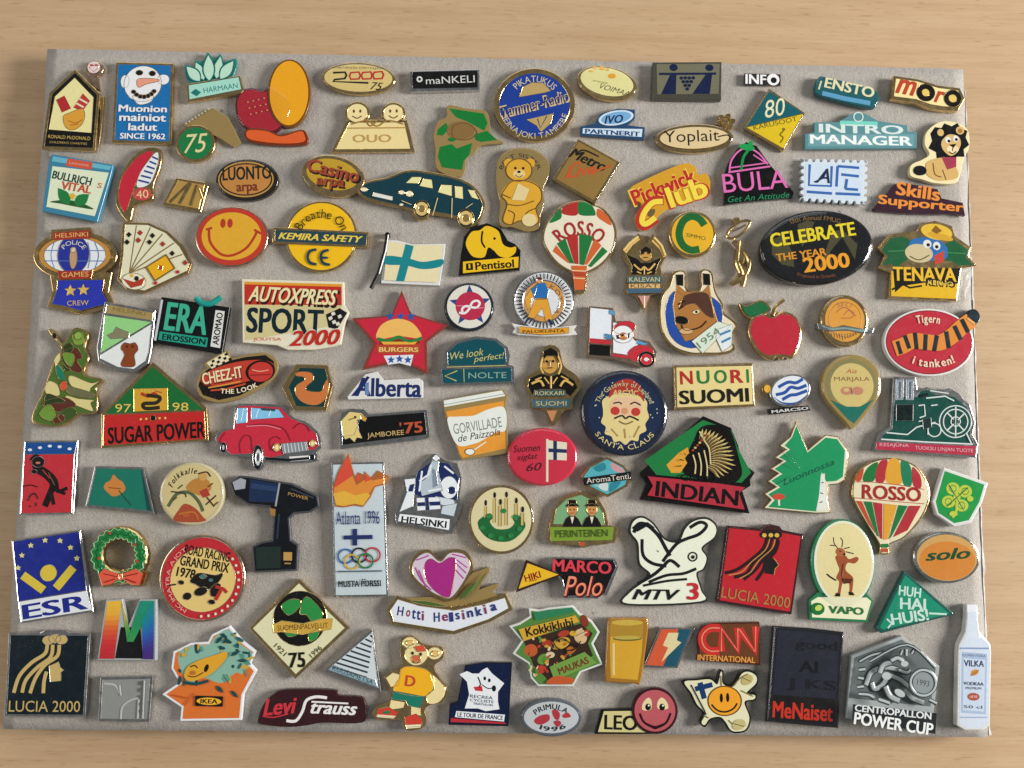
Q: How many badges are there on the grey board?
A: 113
